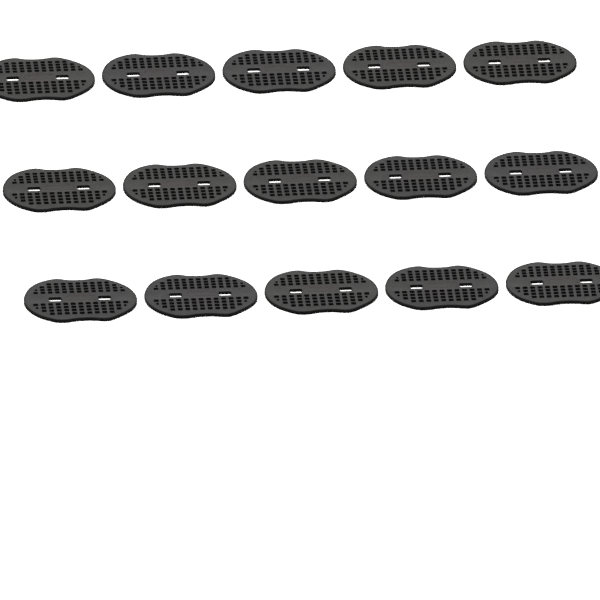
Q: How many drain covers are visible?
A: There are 15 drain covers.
